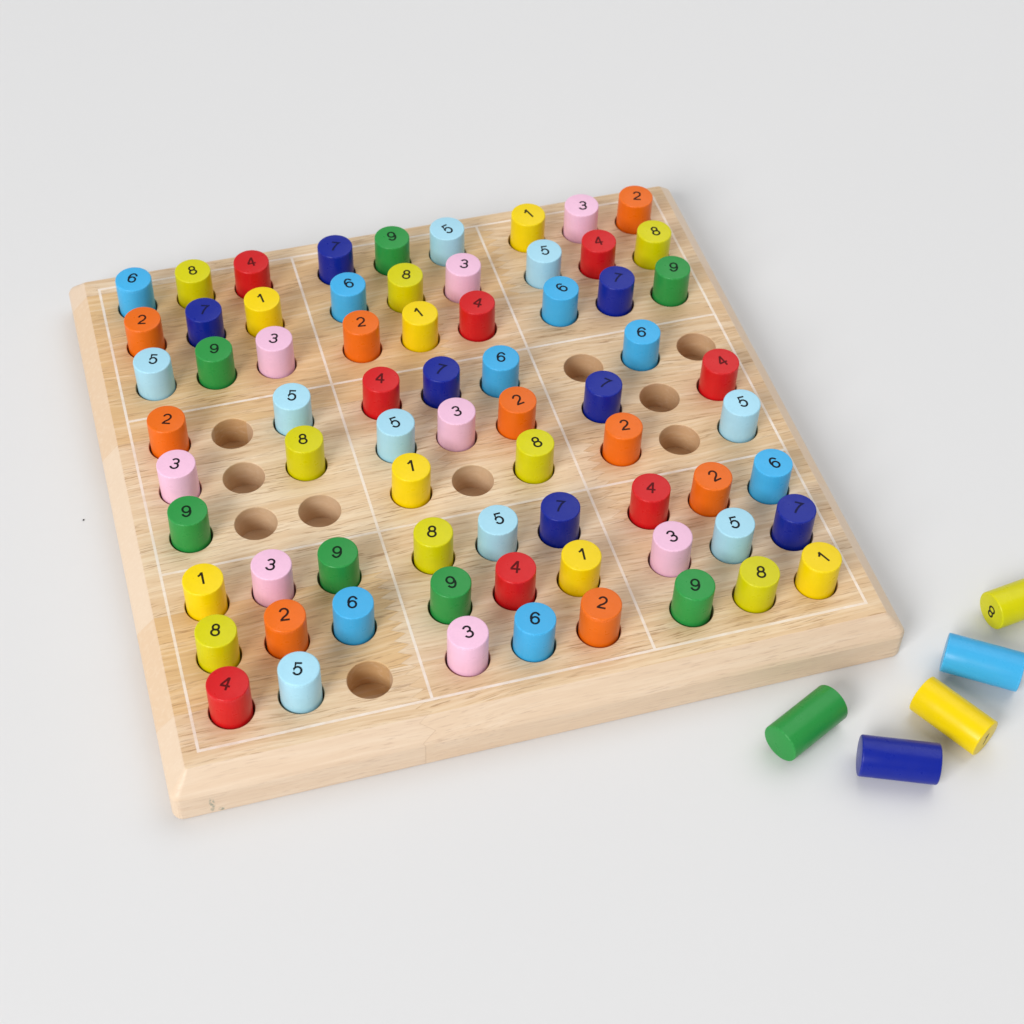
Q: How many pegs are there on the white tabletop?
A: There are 76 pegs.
